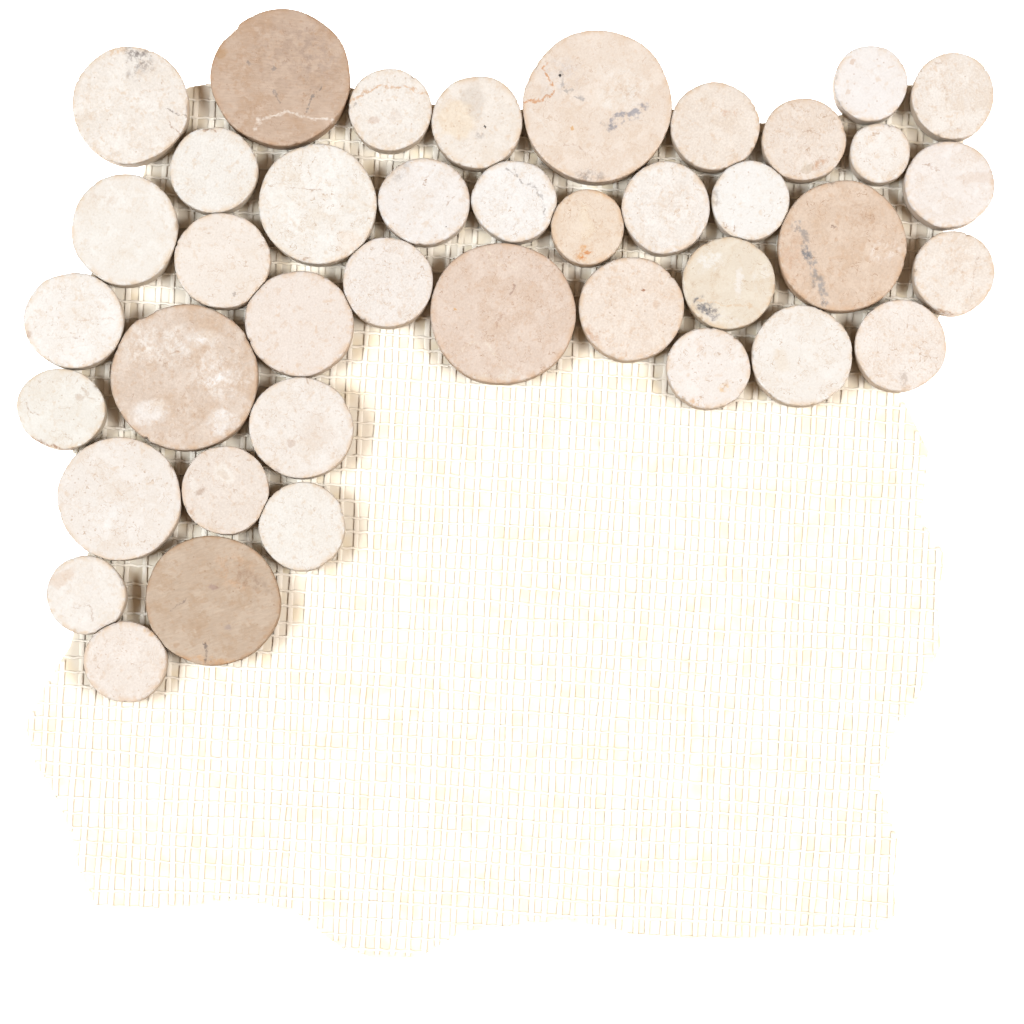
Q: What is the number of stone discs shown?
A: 40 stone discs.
